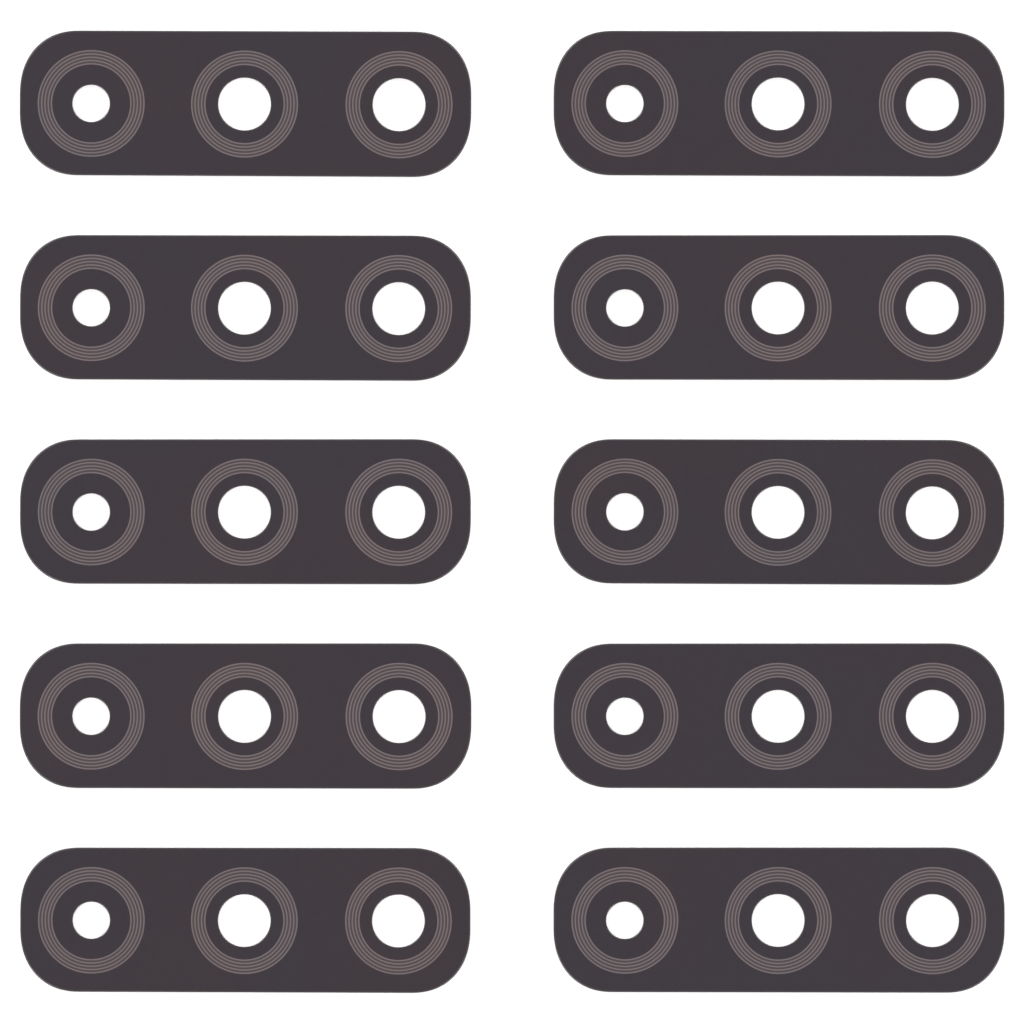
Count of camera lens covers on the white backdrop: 10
